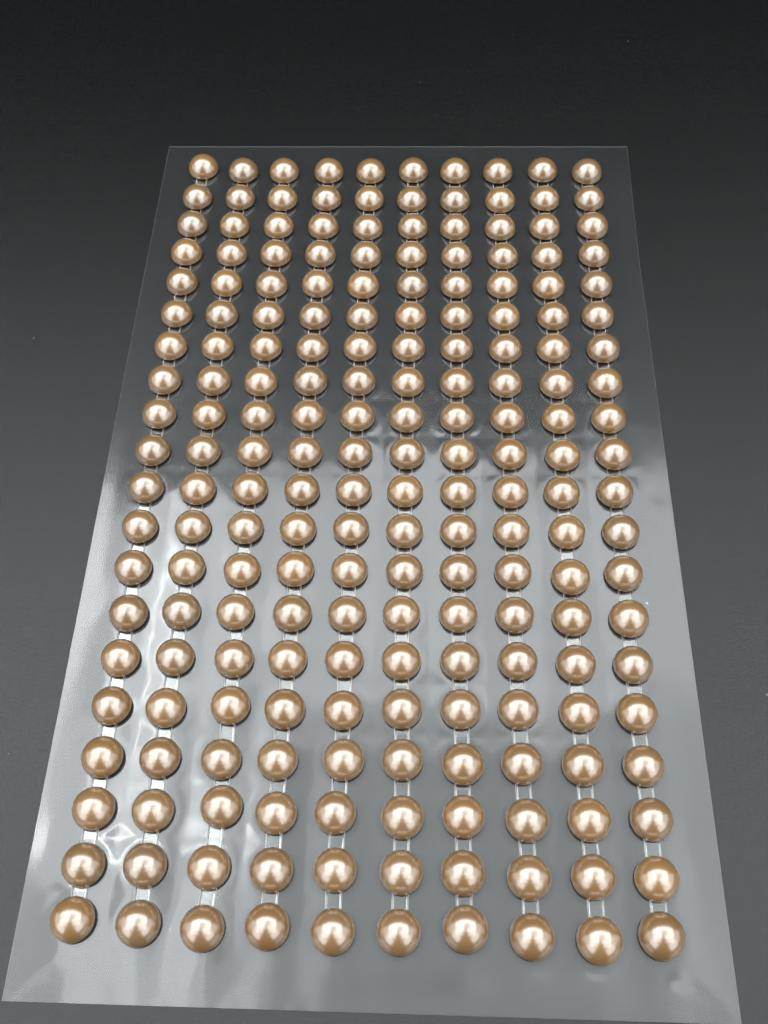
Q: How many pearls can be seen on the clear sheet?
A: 200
